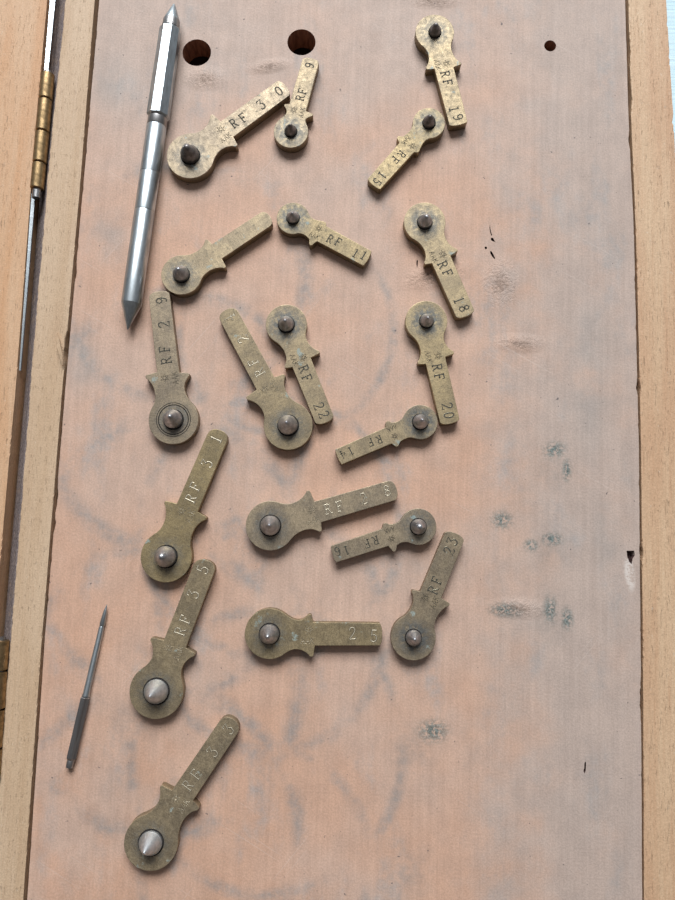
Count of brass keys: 19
